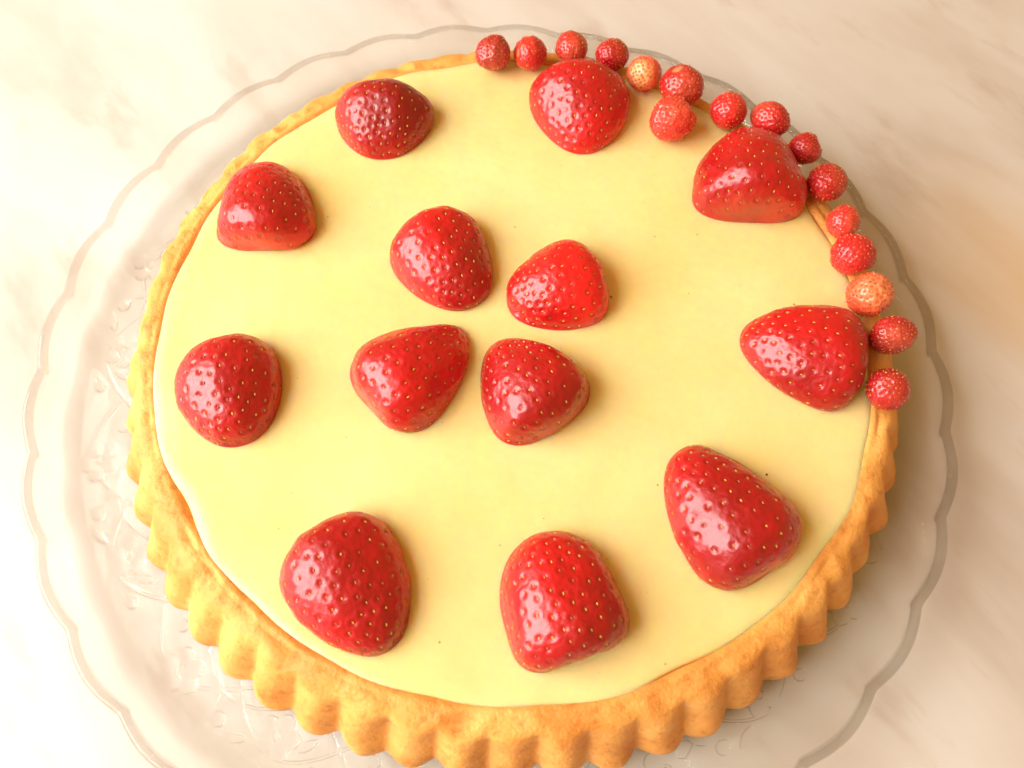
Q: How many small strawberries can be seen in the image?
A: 16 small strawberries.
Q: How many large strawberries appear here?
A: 13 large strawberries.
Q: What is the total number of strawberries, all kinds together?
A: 29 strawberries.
